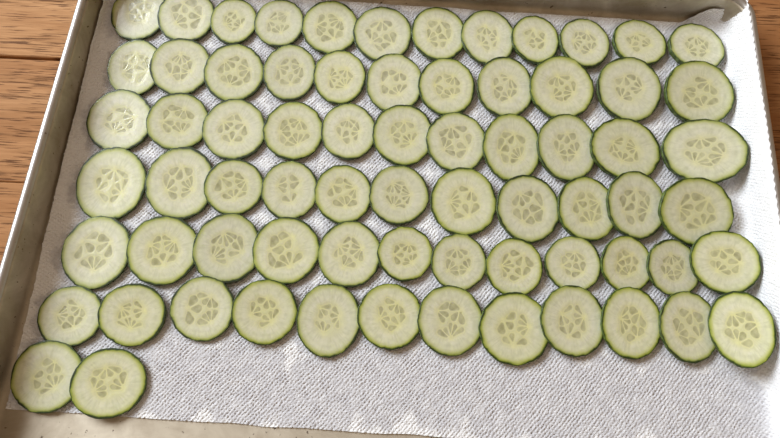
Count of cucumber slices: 71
